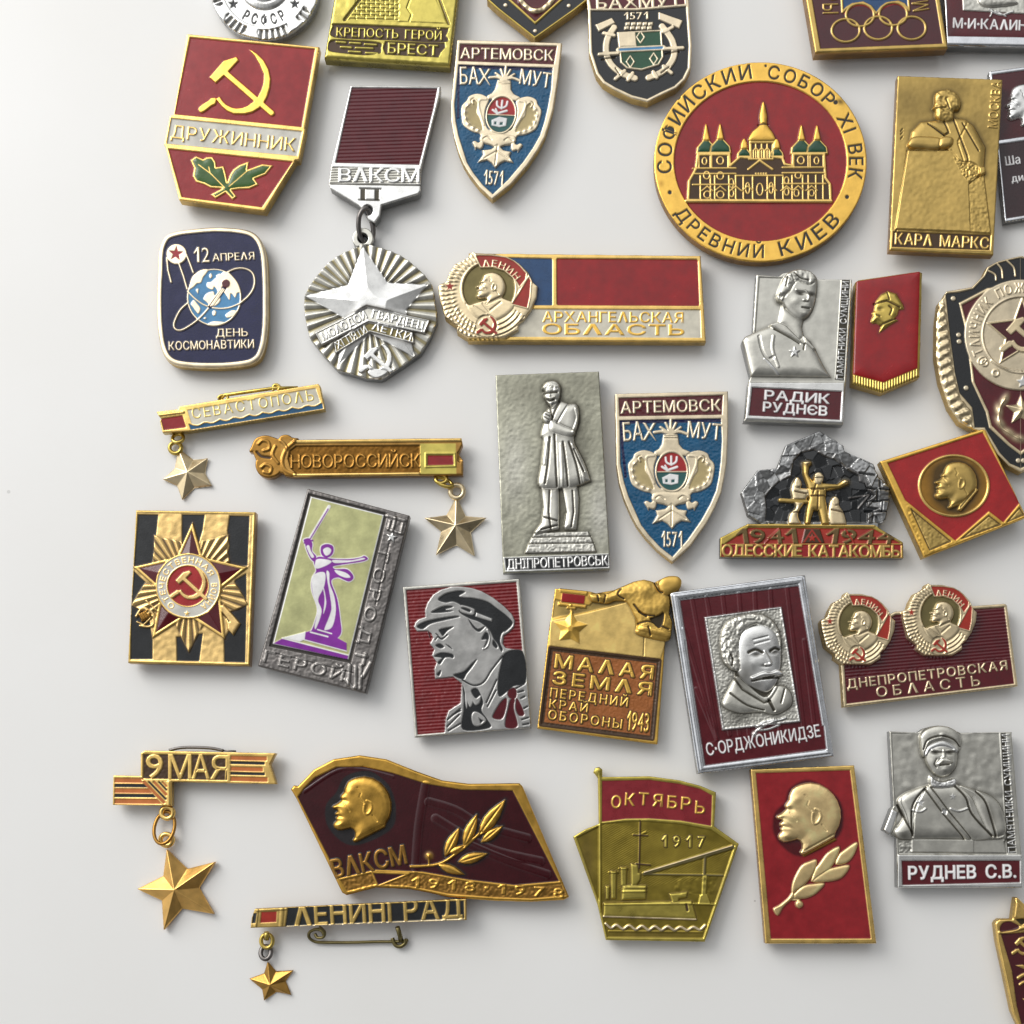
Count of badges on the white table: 36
